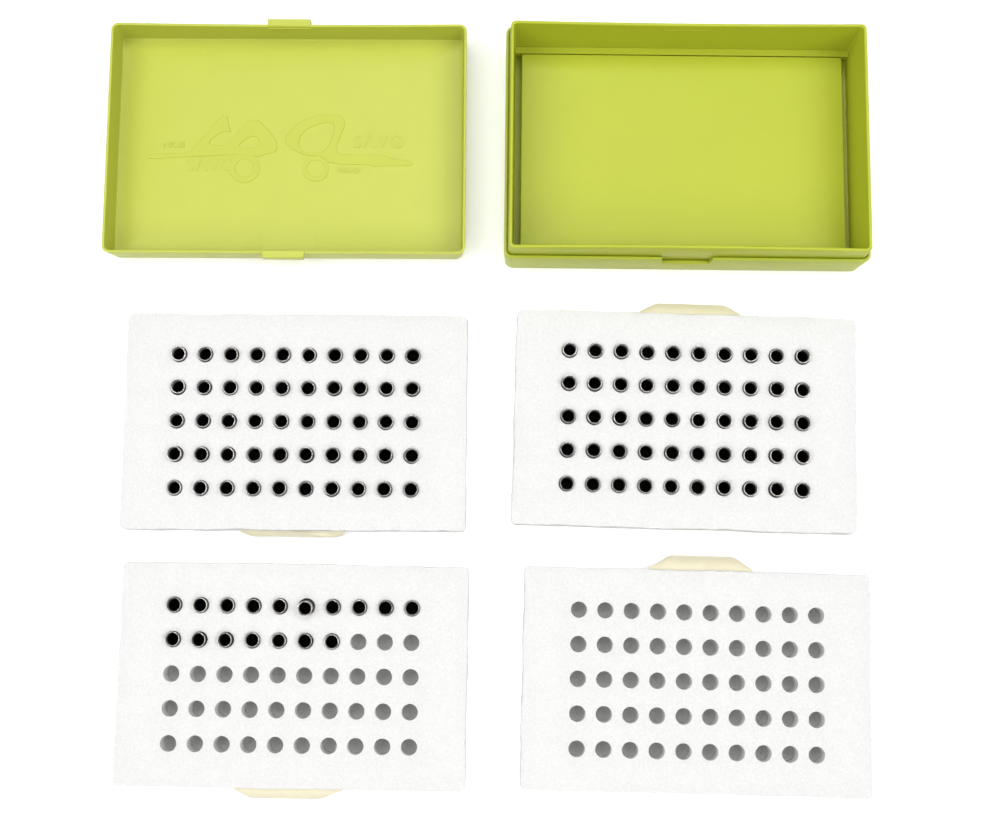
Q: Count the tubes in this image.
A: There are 117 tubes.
